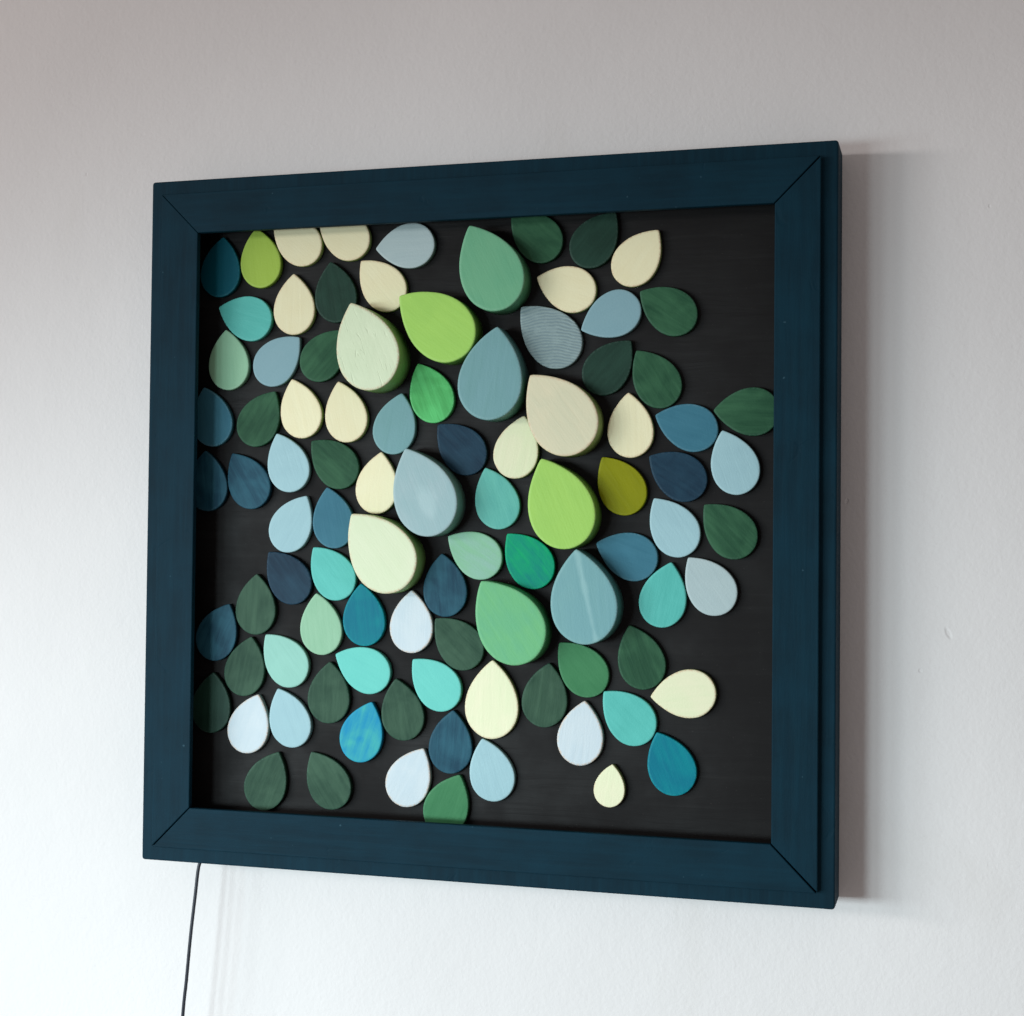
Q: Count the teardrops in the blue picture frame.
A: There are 94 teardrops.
